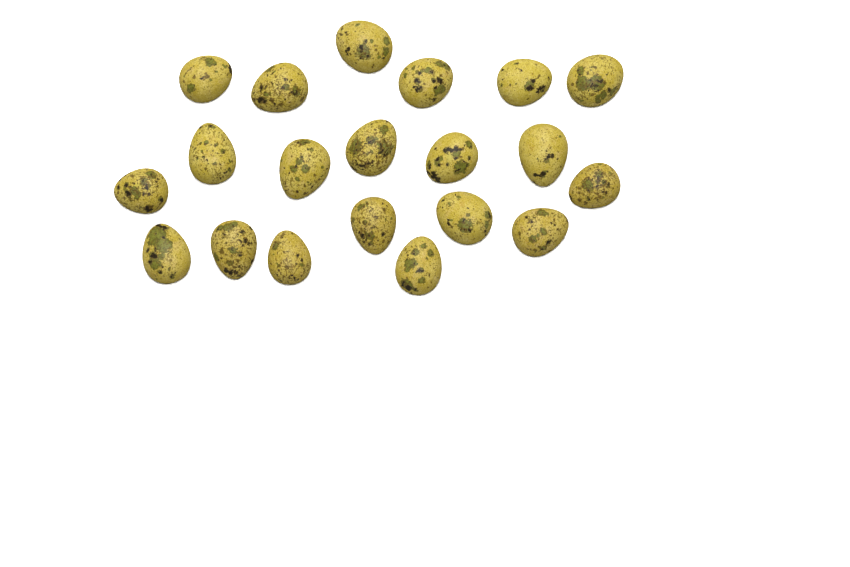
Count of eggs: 20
